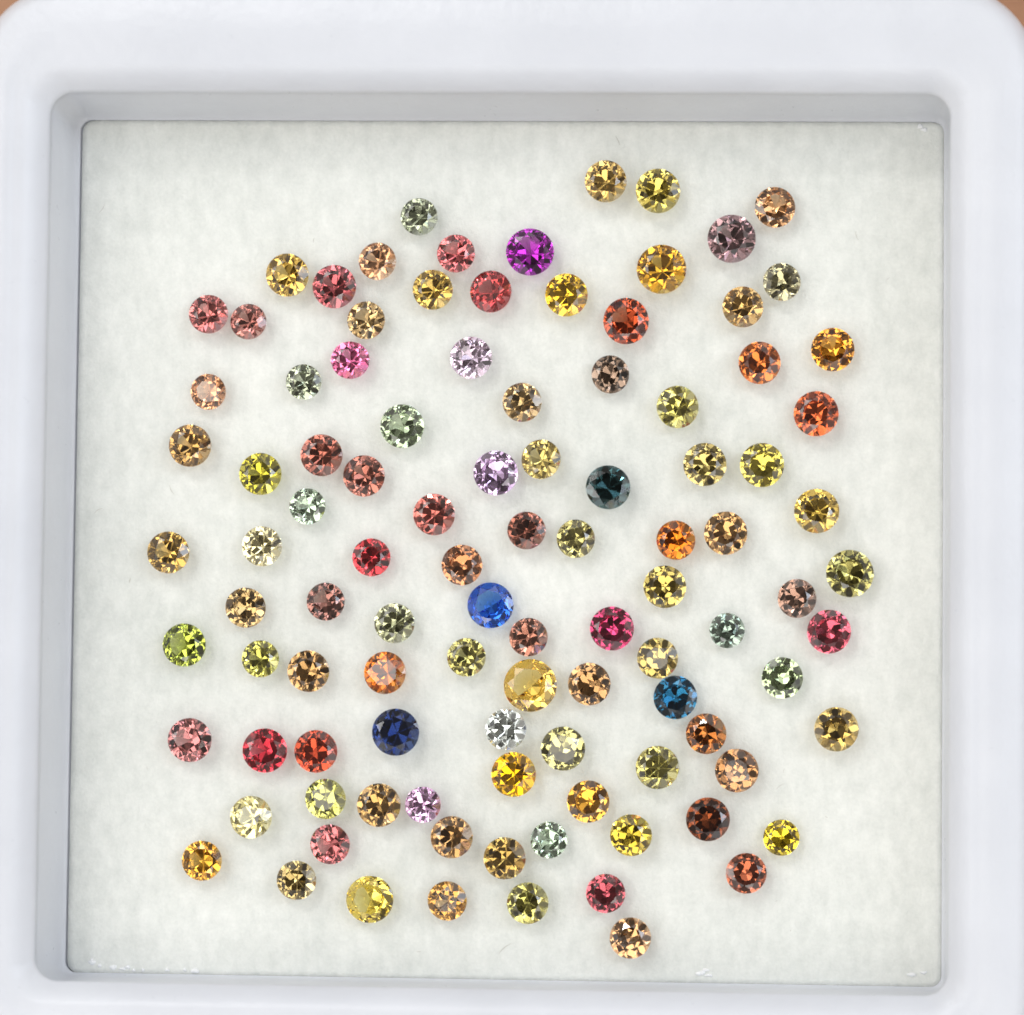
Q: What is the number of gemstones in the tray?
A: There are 103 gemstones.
